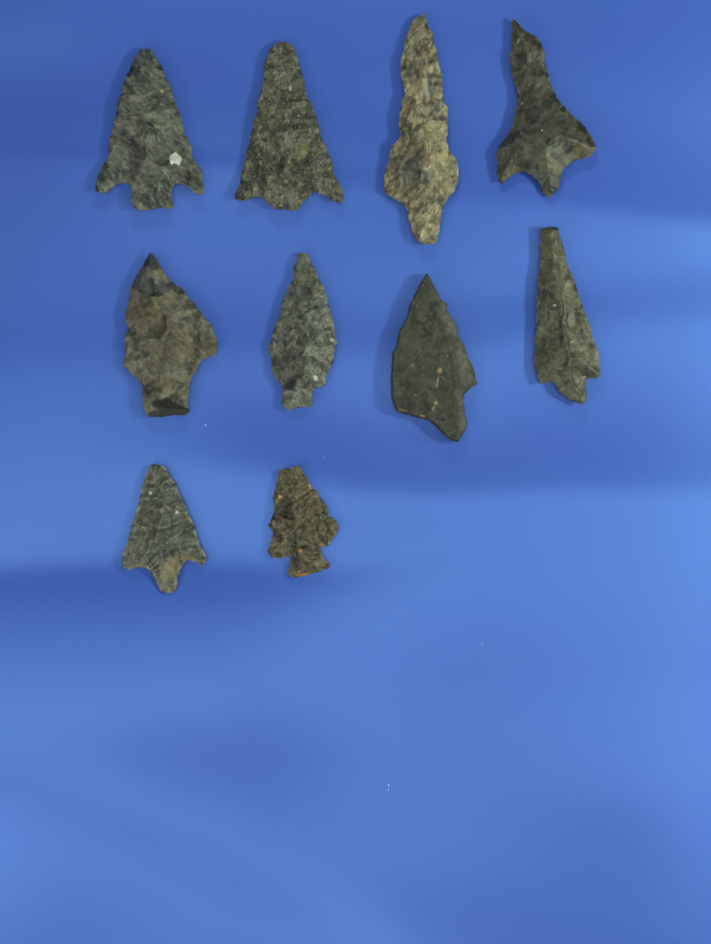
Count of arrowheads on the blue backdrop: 10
